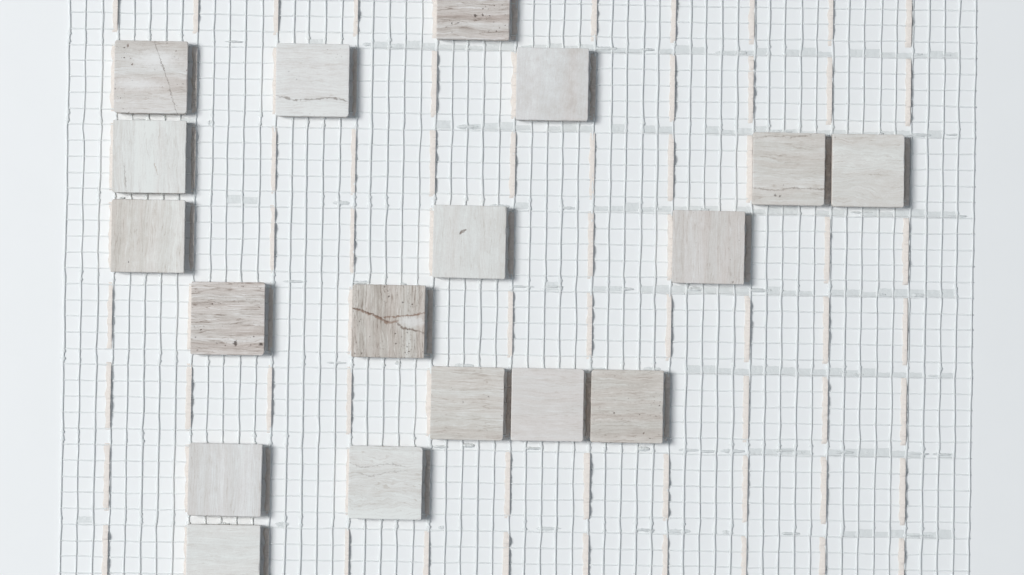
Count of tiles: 18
